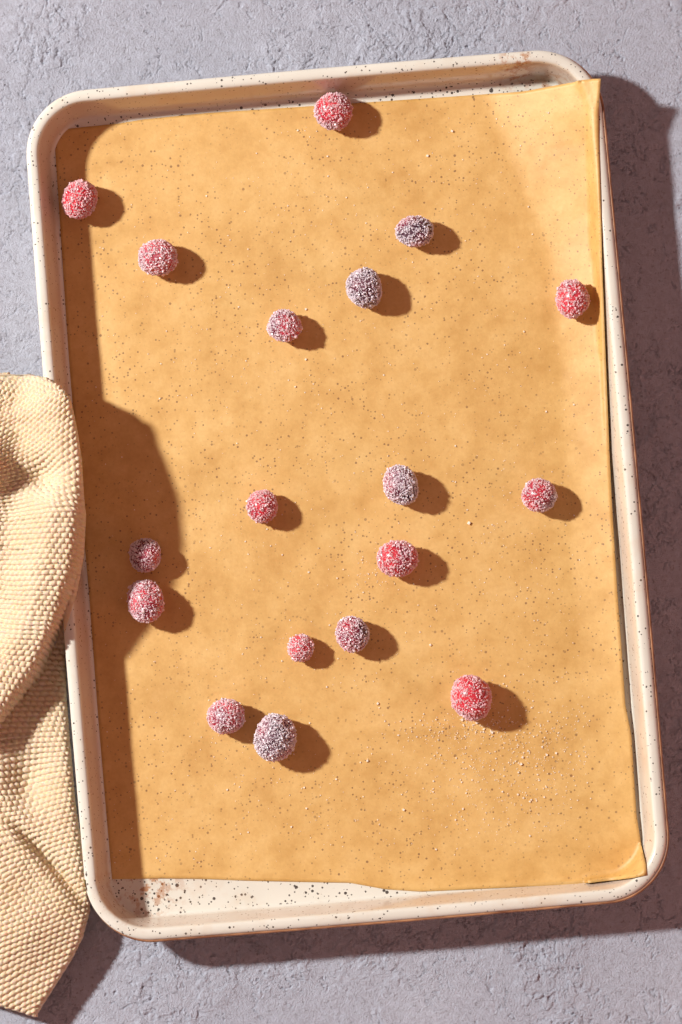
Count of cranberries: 18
